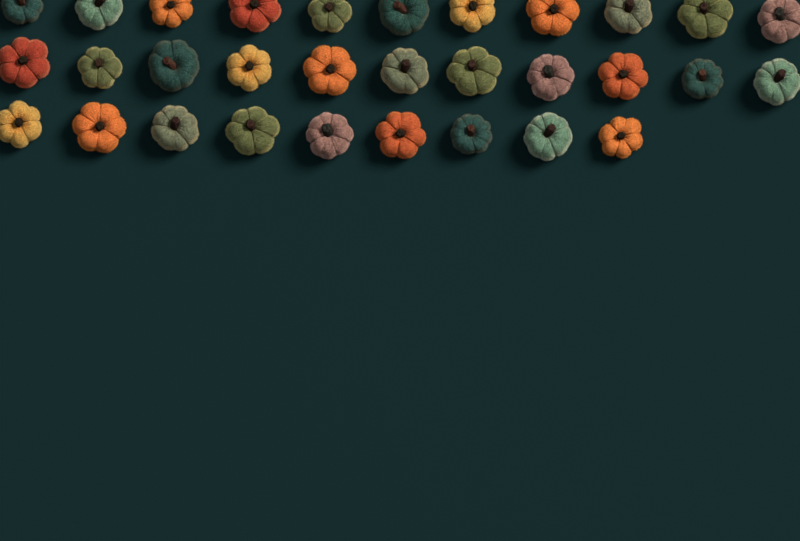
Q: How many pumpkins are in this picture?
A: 31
